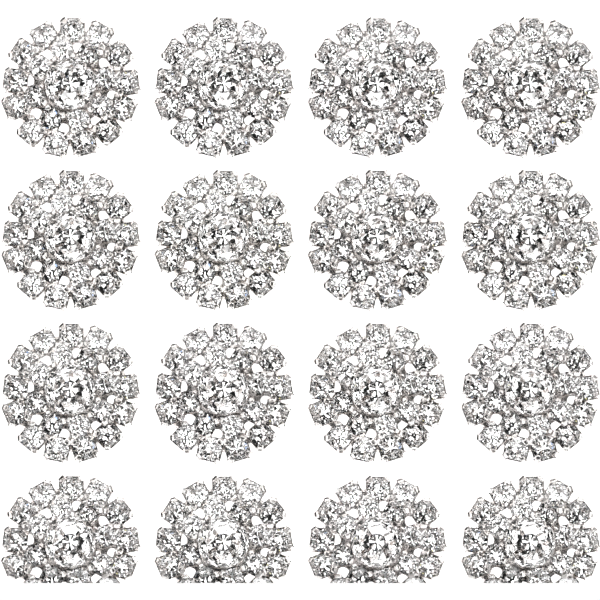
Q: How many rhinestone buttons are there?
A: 16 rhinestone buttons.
